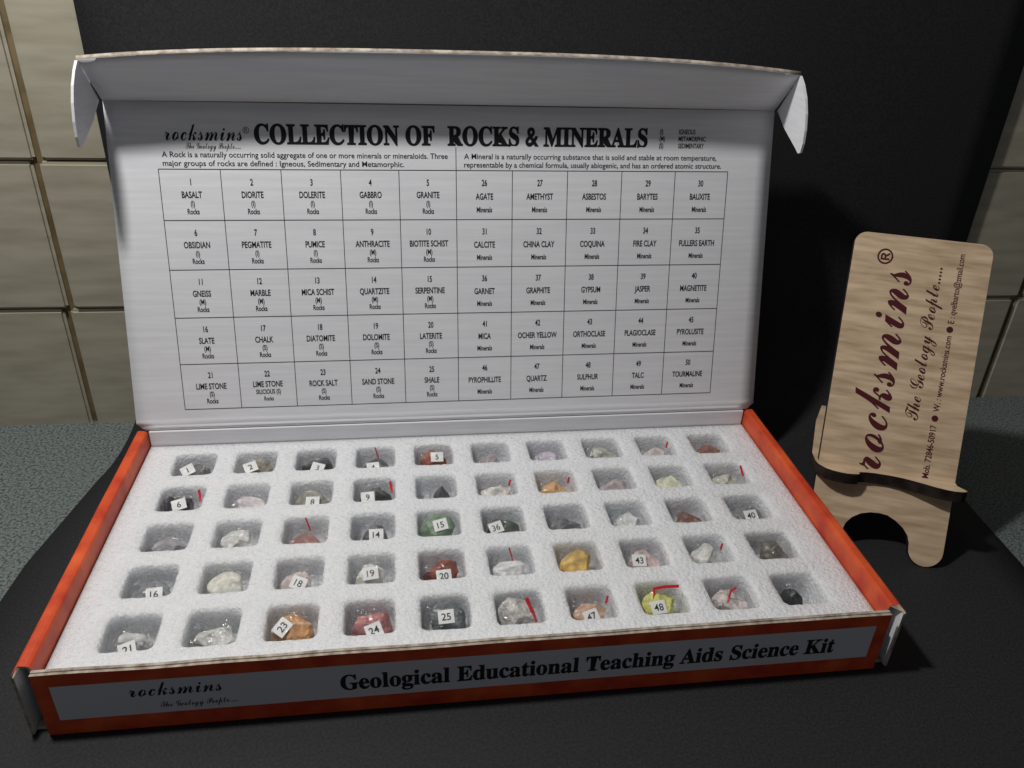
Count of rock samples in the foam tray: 50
